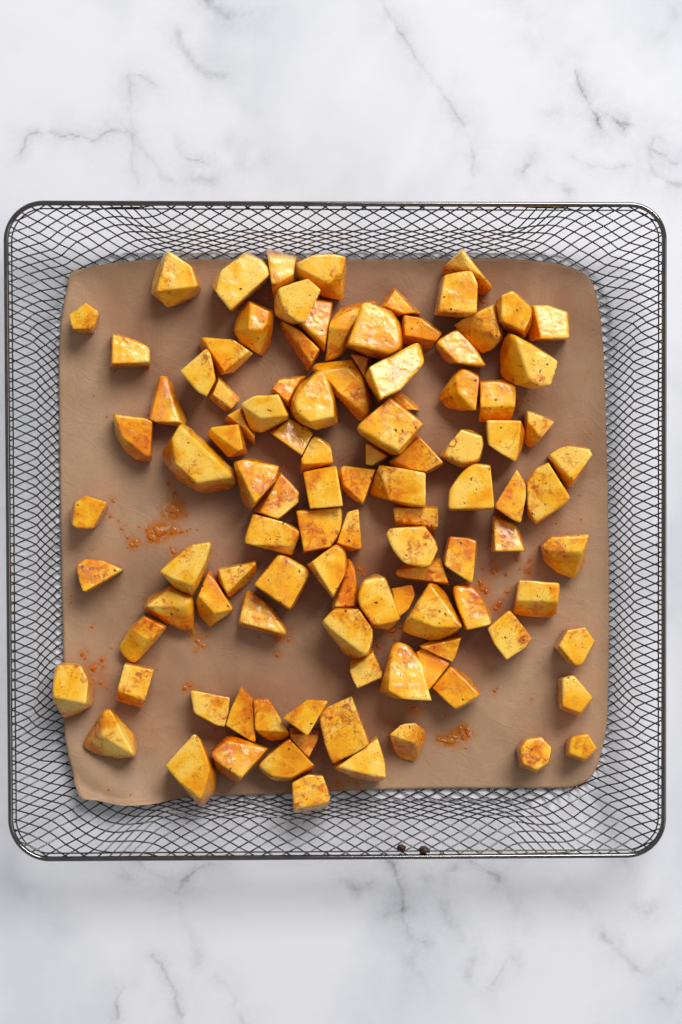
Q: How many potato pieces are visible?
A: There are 106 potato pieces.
